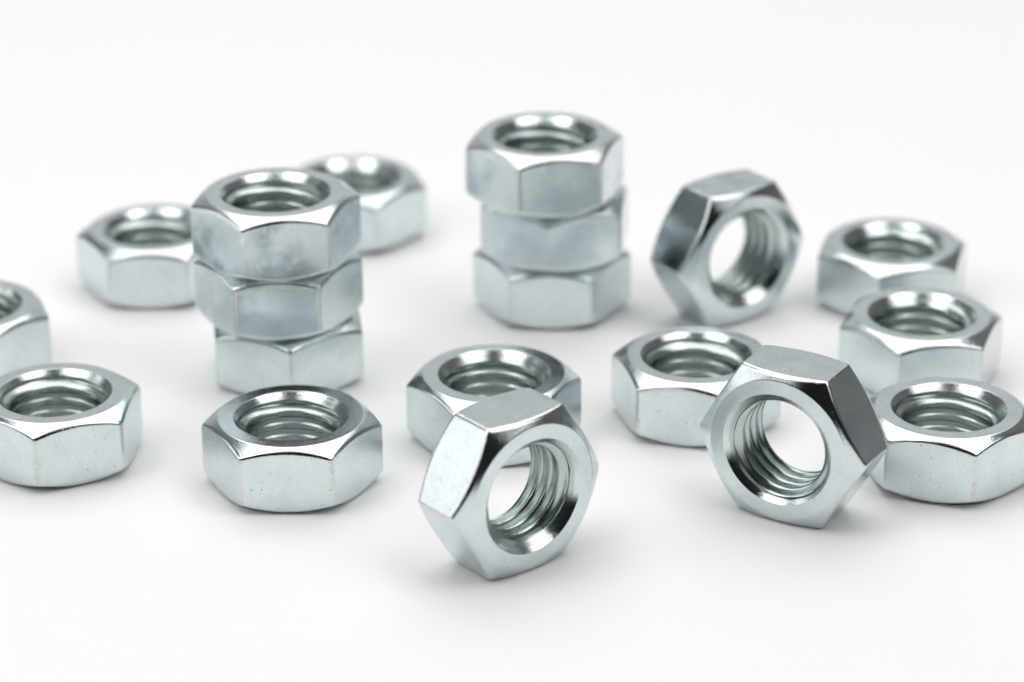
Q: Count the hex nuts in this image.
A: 19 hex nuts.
